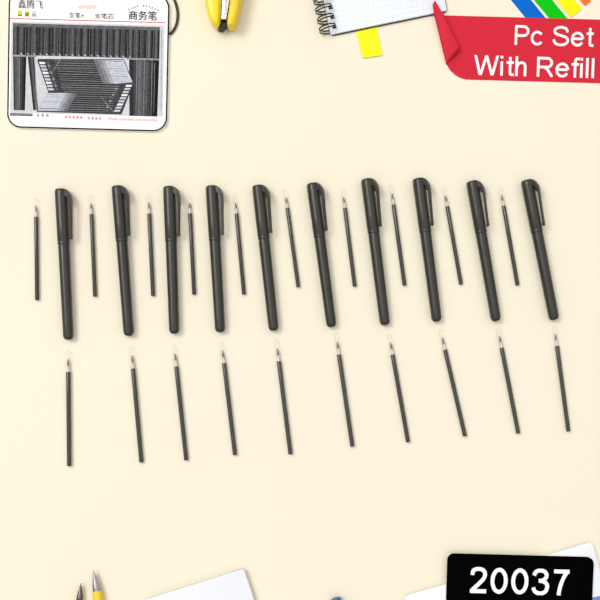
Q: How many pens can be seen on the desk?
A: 10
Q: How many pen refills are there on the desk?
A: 20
